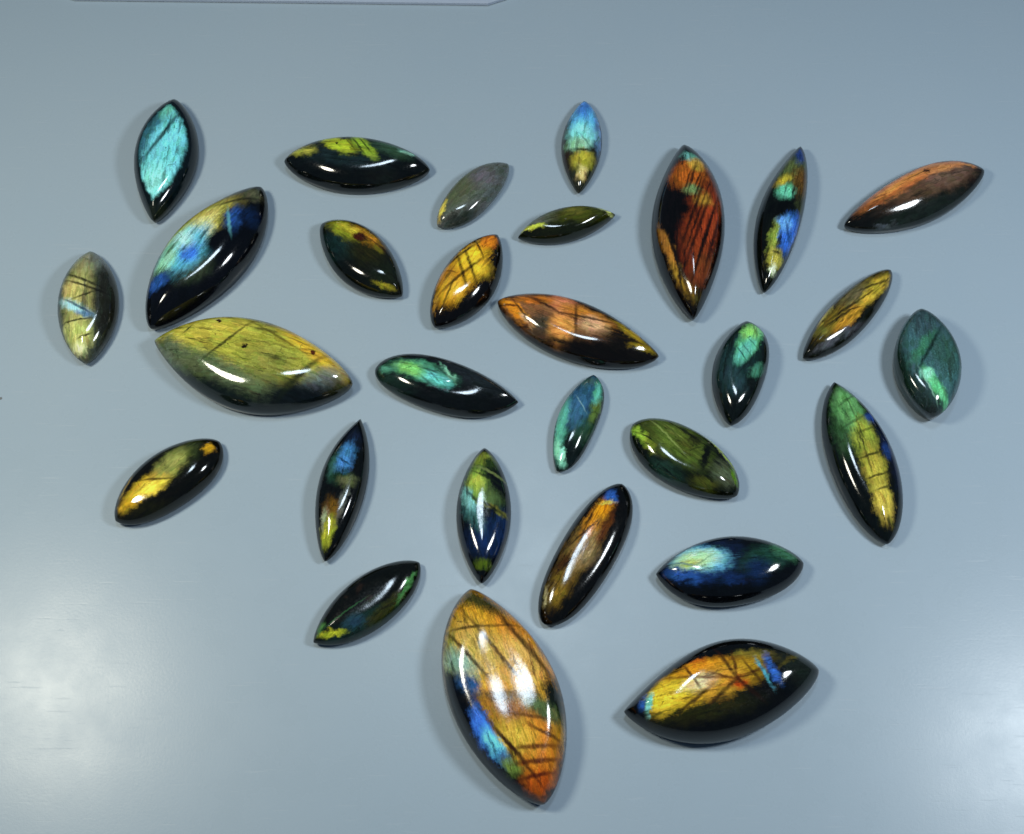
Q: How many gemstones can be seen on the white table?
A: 29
